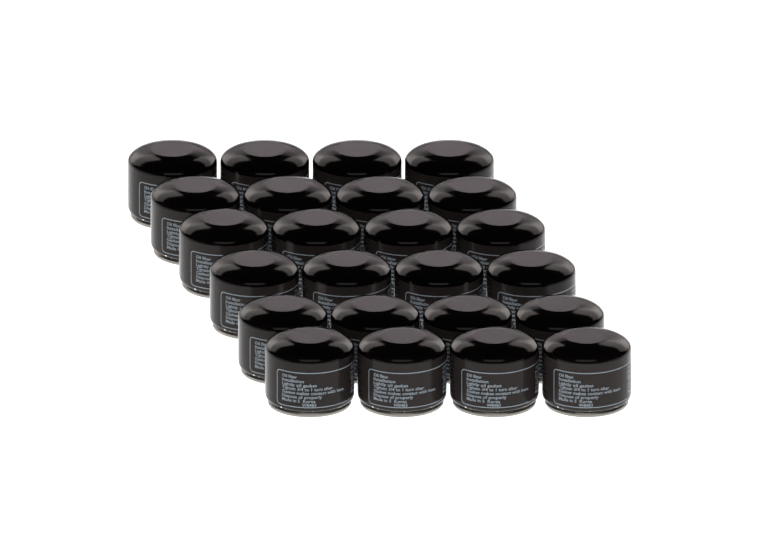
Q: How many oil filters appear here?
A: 24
